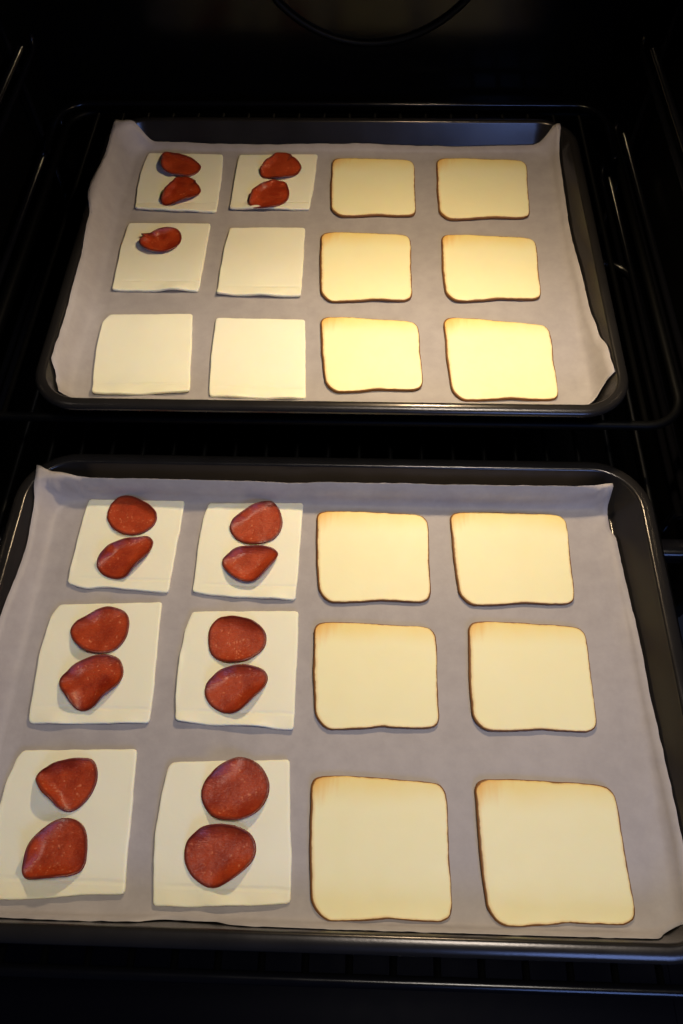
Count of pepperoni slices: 17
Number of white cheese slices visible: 12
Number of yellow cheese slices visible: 12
